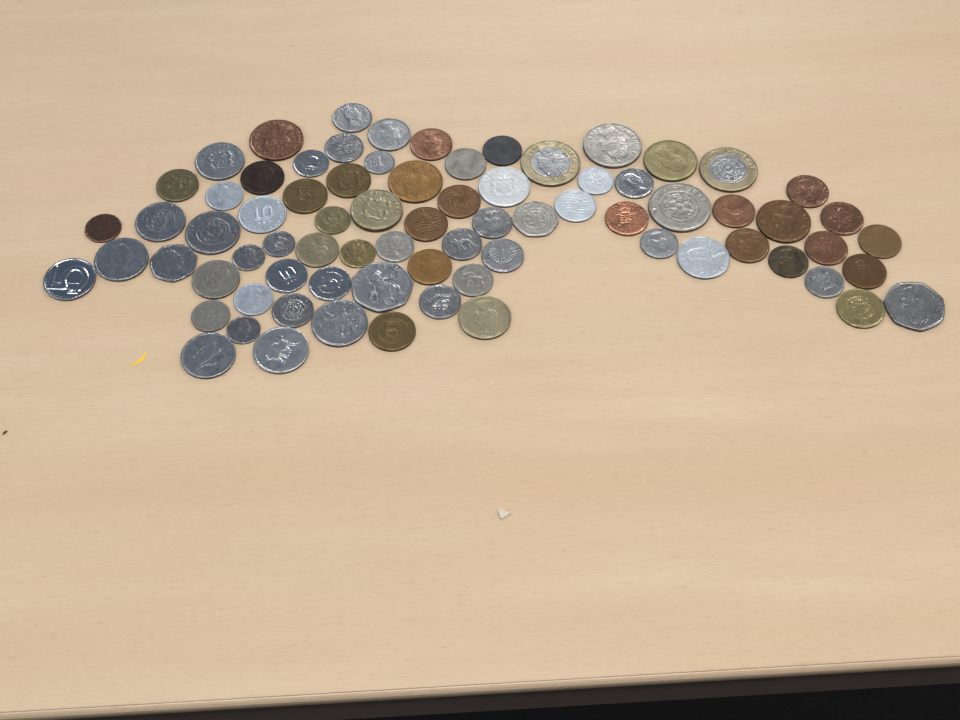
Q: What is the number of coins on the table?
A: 76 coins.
